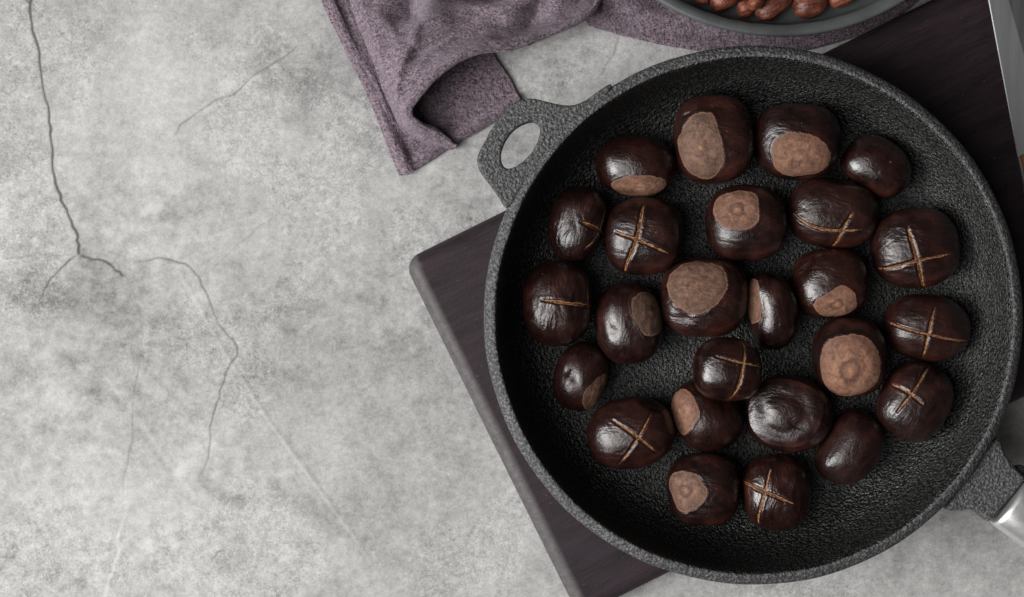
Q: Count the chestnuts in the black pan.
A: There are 25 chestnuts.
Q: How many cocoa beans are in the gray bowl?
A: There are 7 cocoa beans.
